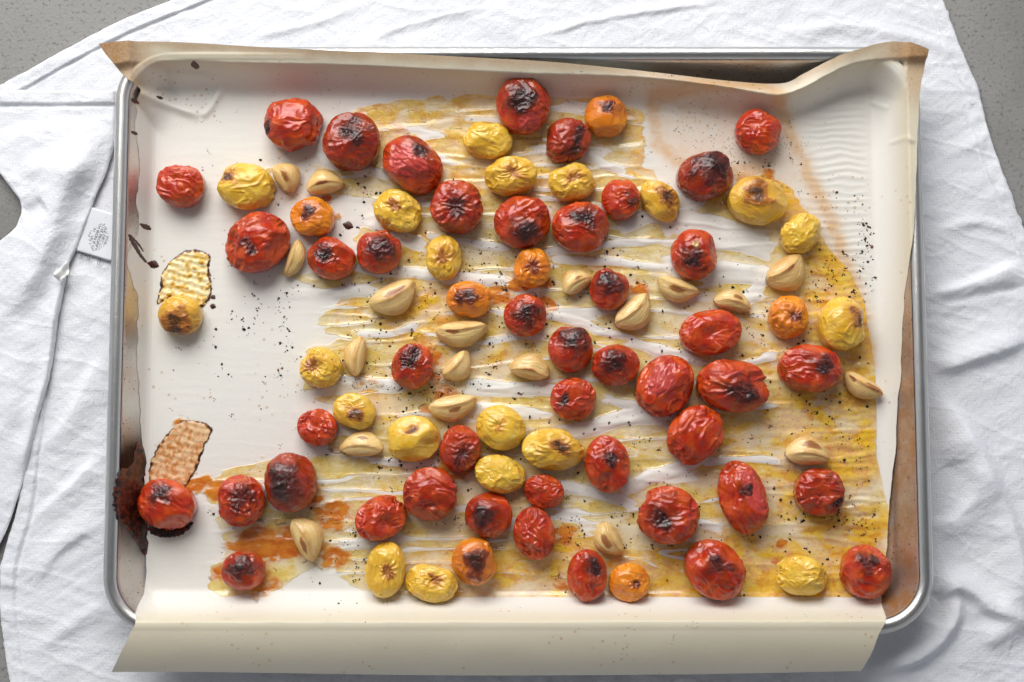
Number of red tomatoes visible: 45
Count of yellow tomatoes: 20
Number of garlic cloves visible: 19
